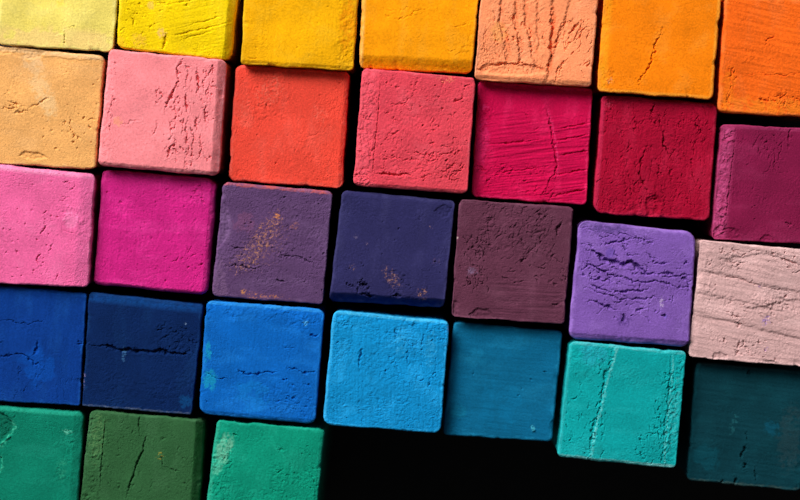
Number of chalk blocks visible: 31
